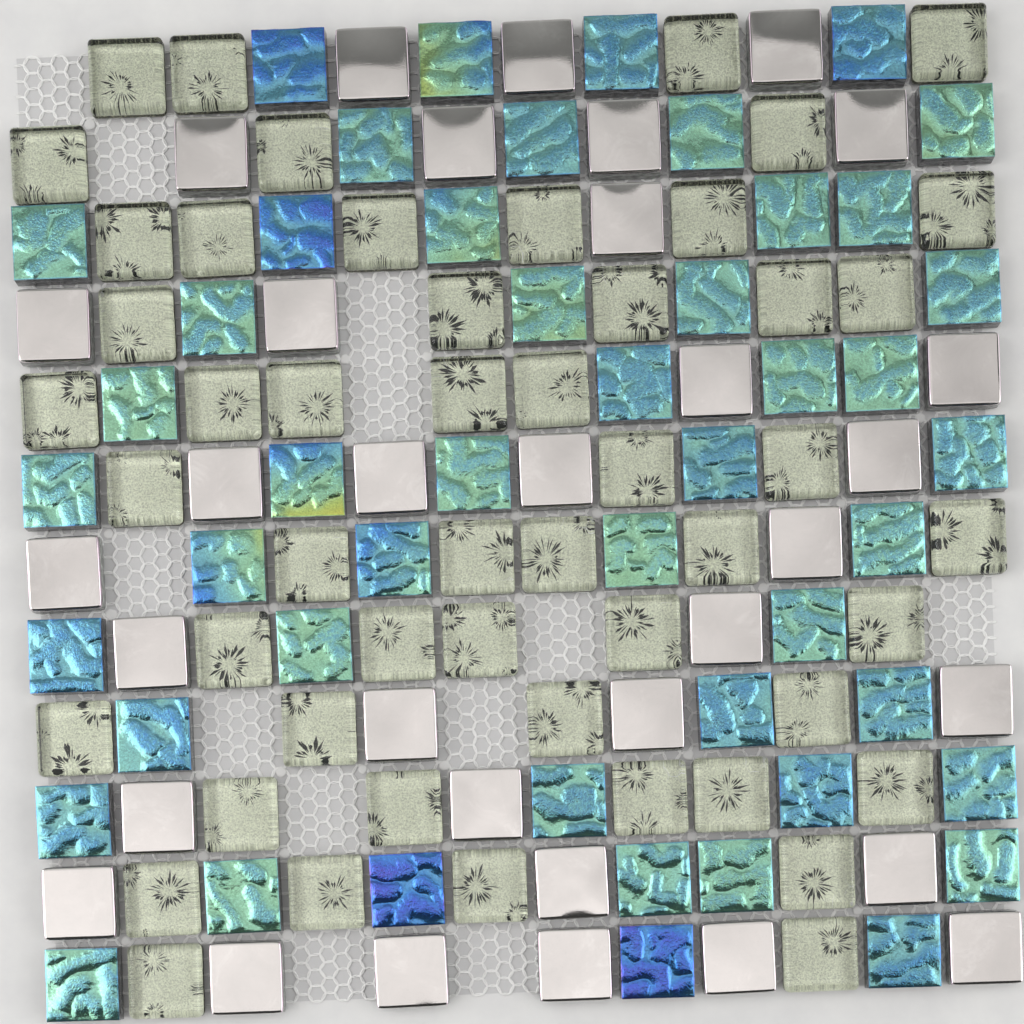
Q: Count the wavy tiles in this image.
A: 48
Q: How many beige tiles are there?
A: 51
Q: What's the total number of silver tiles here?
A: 33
